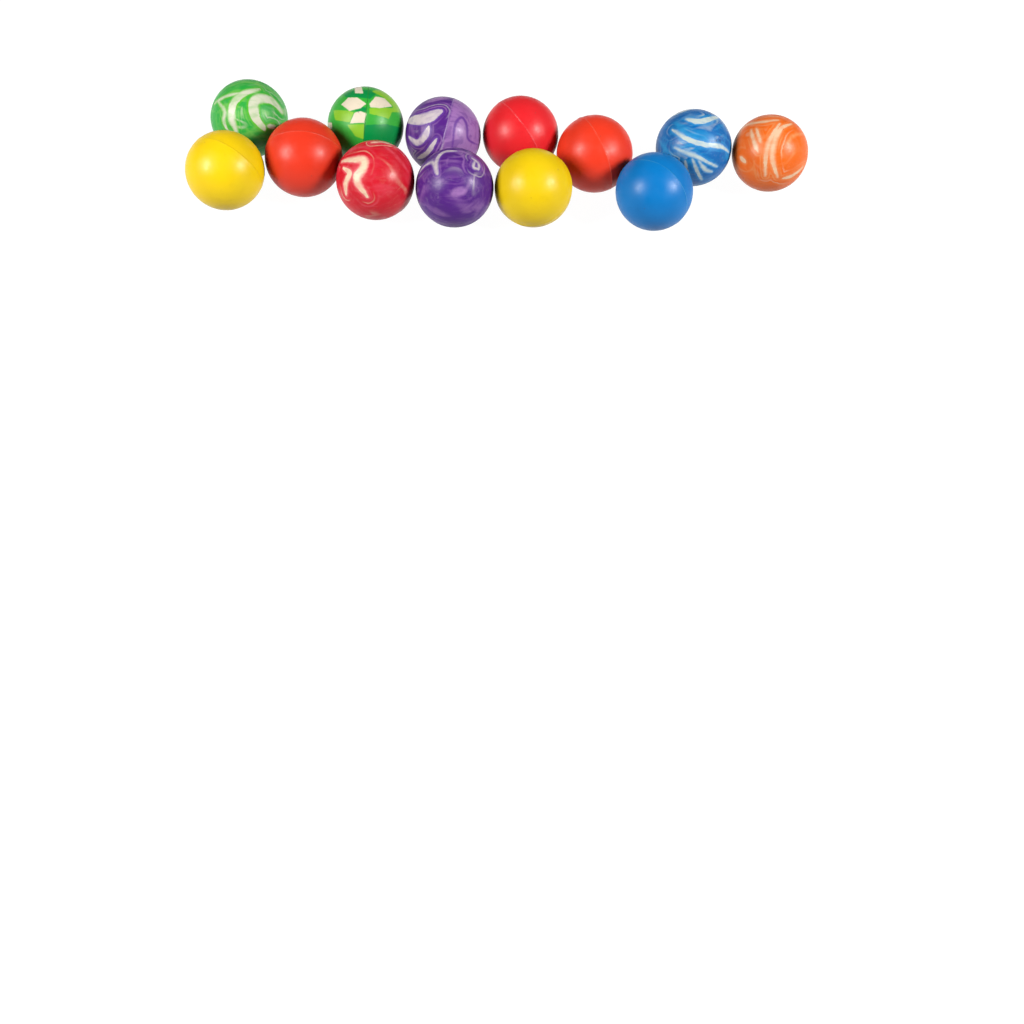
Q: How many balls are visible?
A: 13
